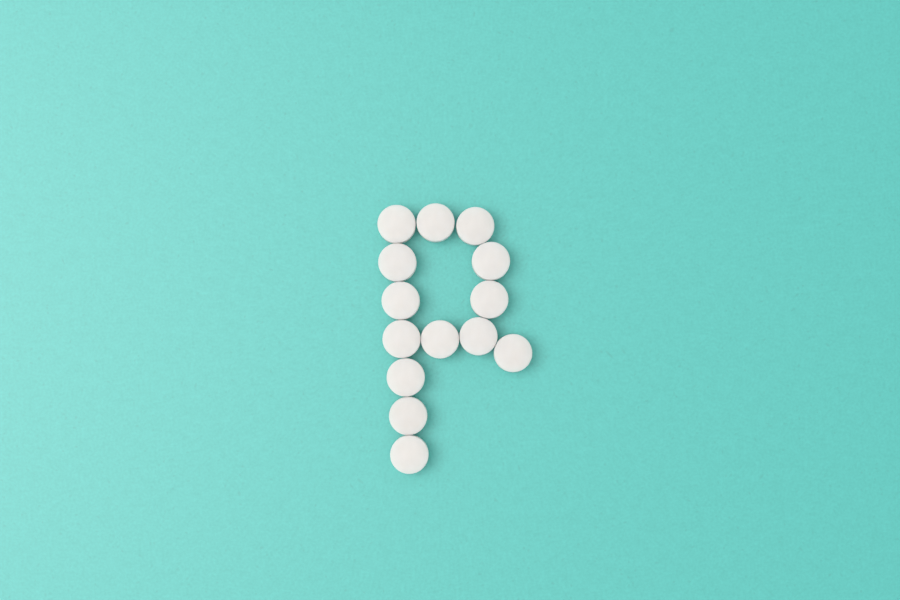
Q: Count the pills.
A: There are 14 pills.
